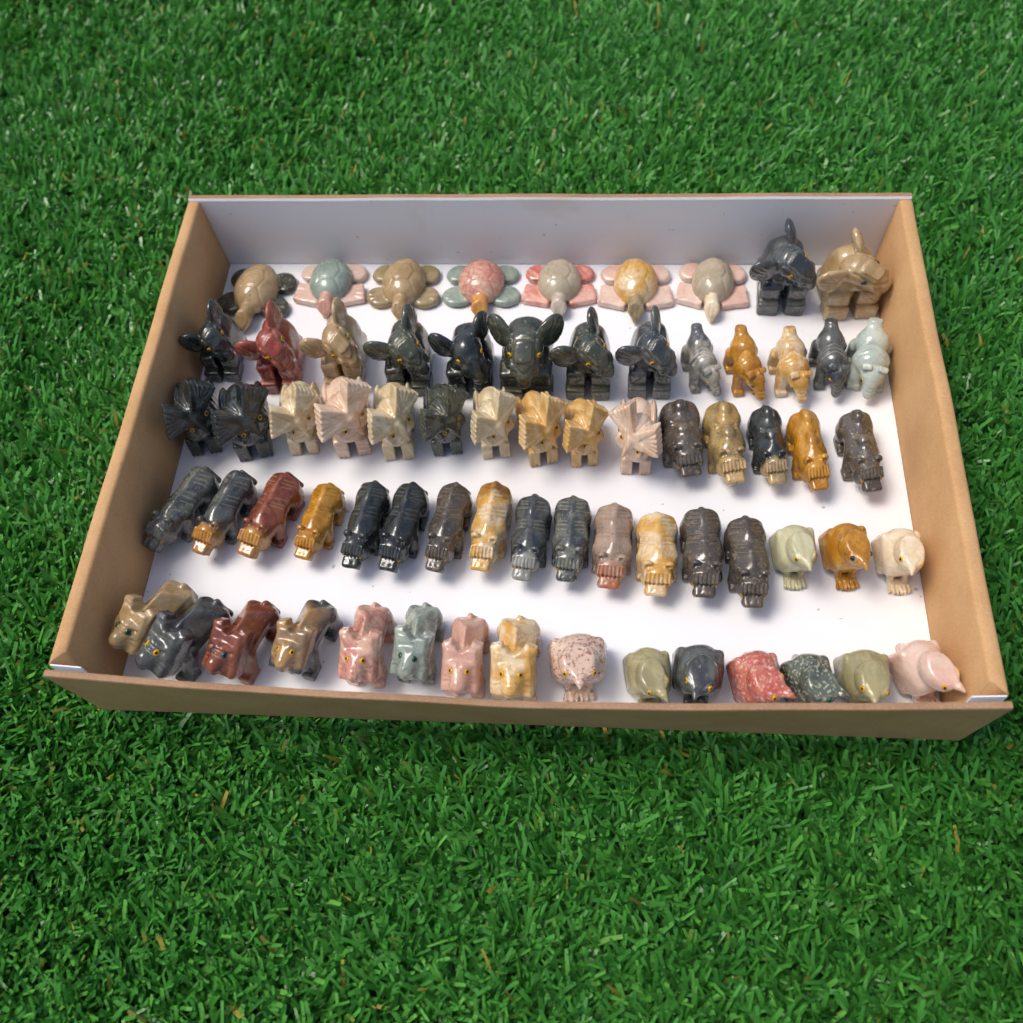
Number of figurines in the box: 69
